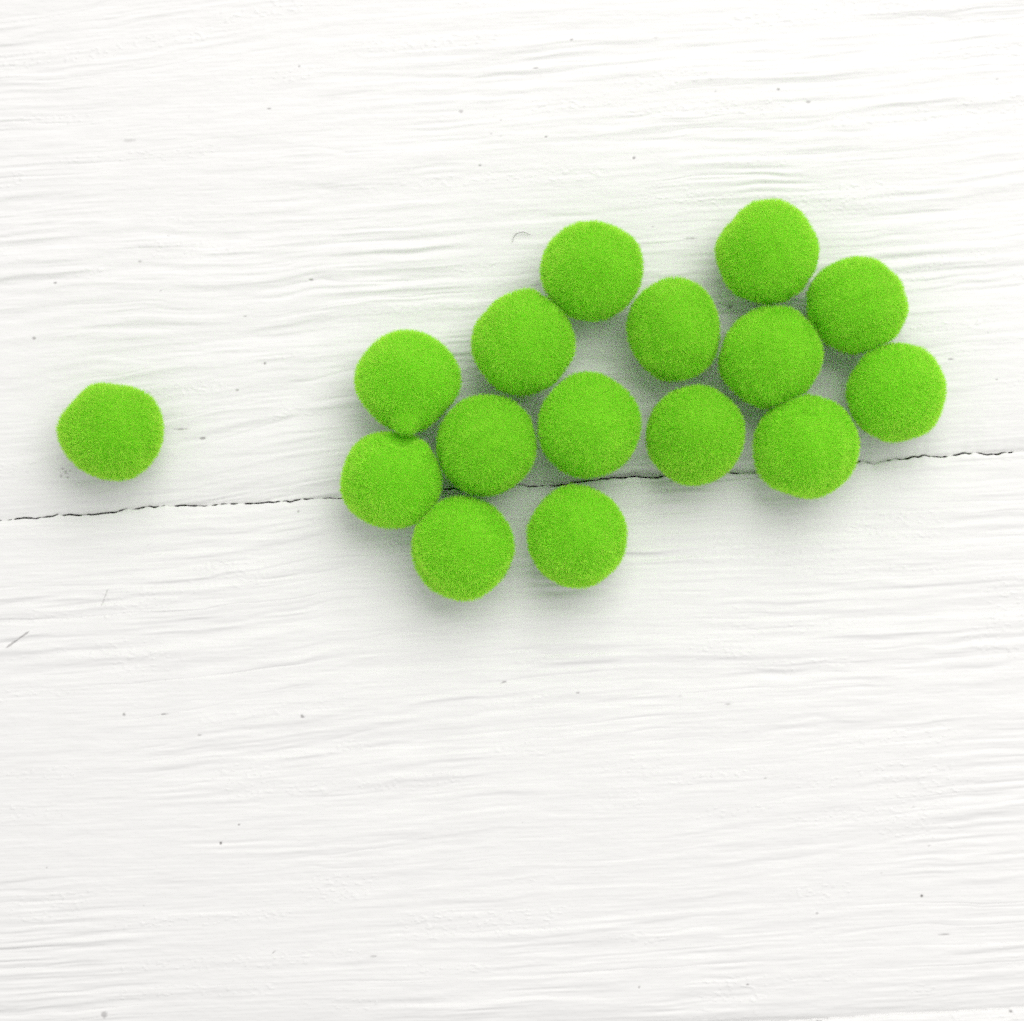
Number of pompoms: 16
